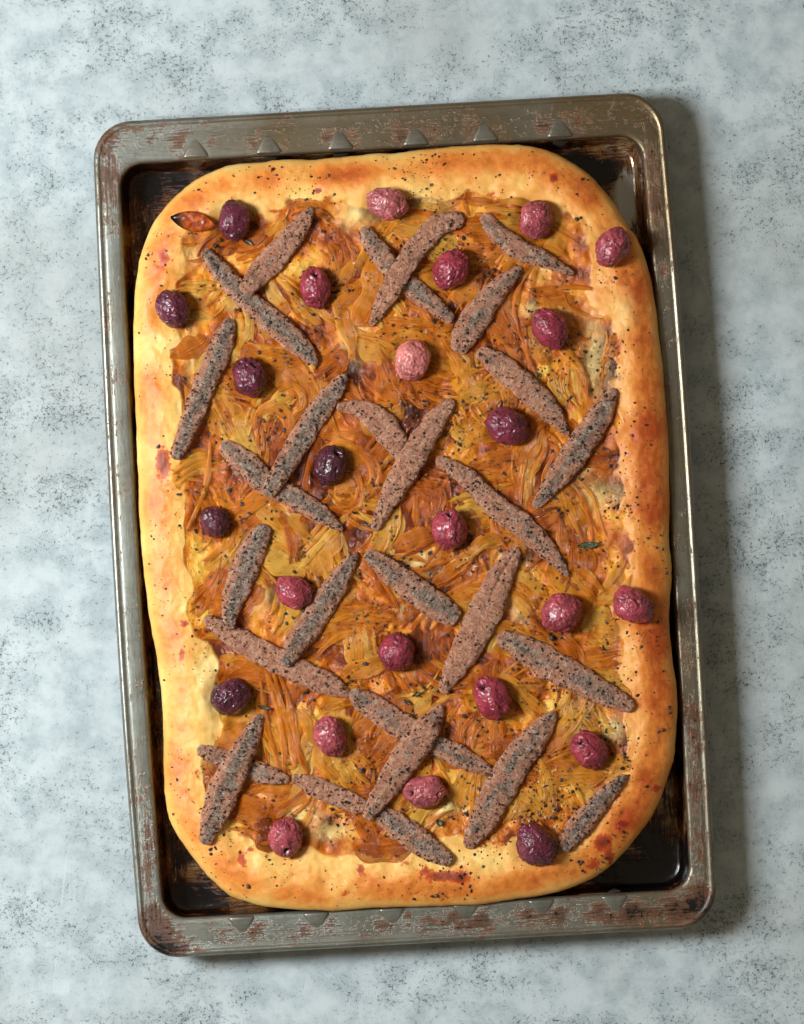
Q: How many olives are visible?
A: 25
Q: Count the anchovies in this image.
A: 28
